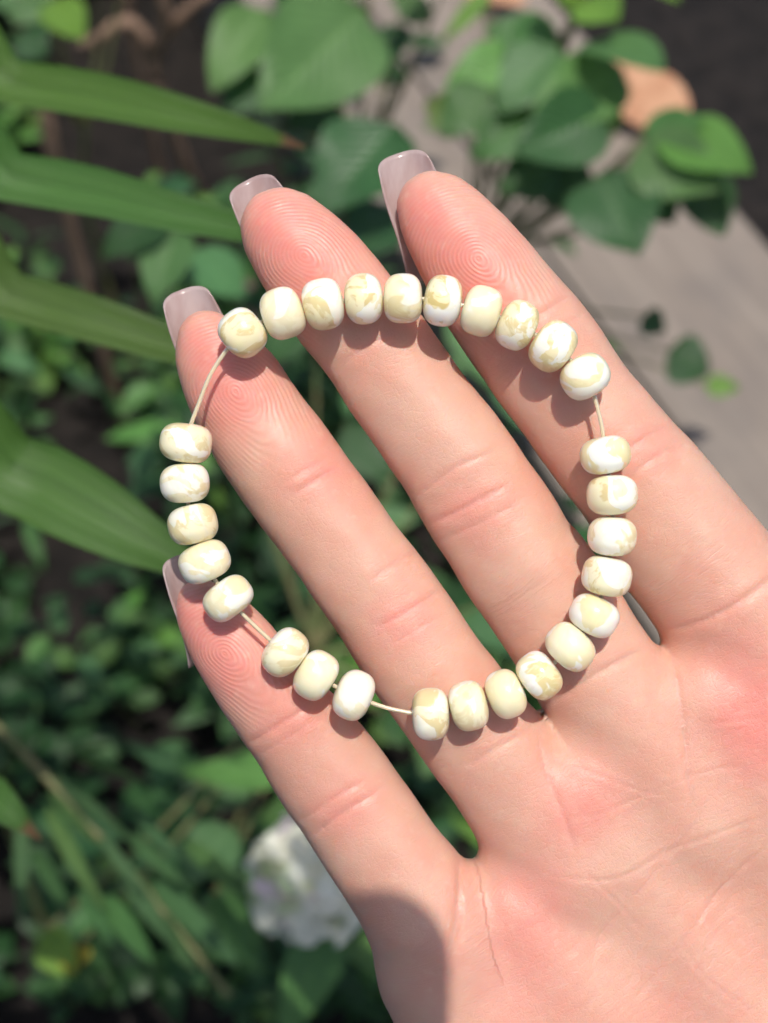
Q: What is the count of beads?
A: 28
